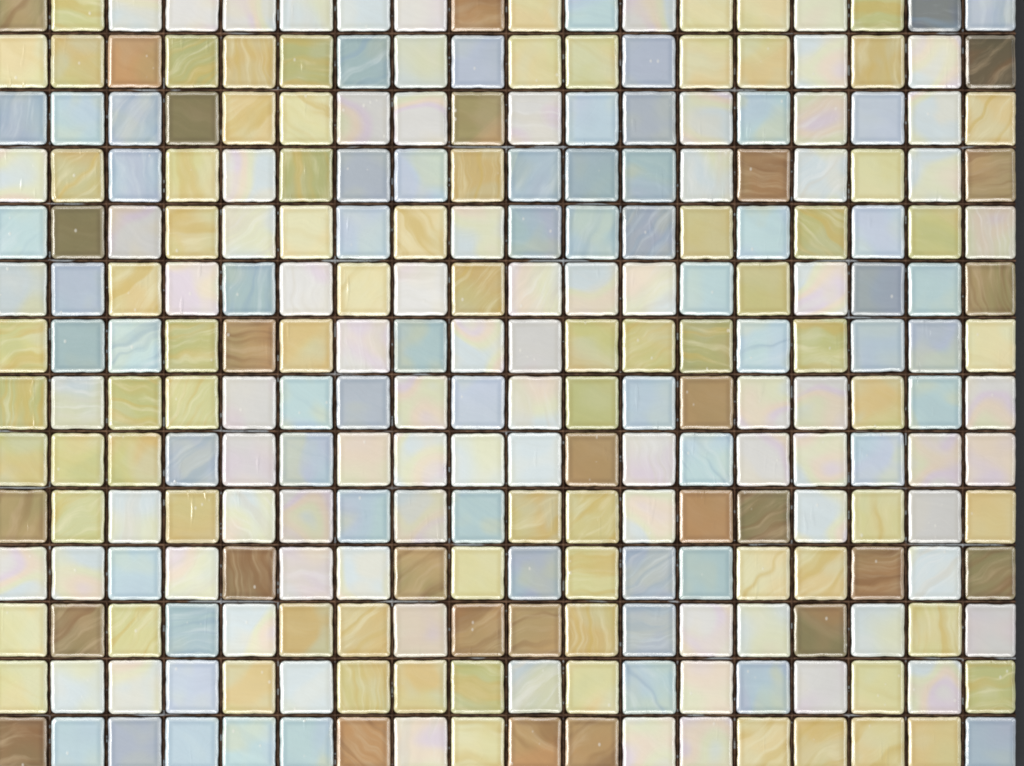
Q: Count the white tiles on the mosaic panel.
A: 83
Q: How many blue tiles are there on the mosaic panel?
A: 63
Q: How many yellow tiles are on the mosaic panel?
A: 78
